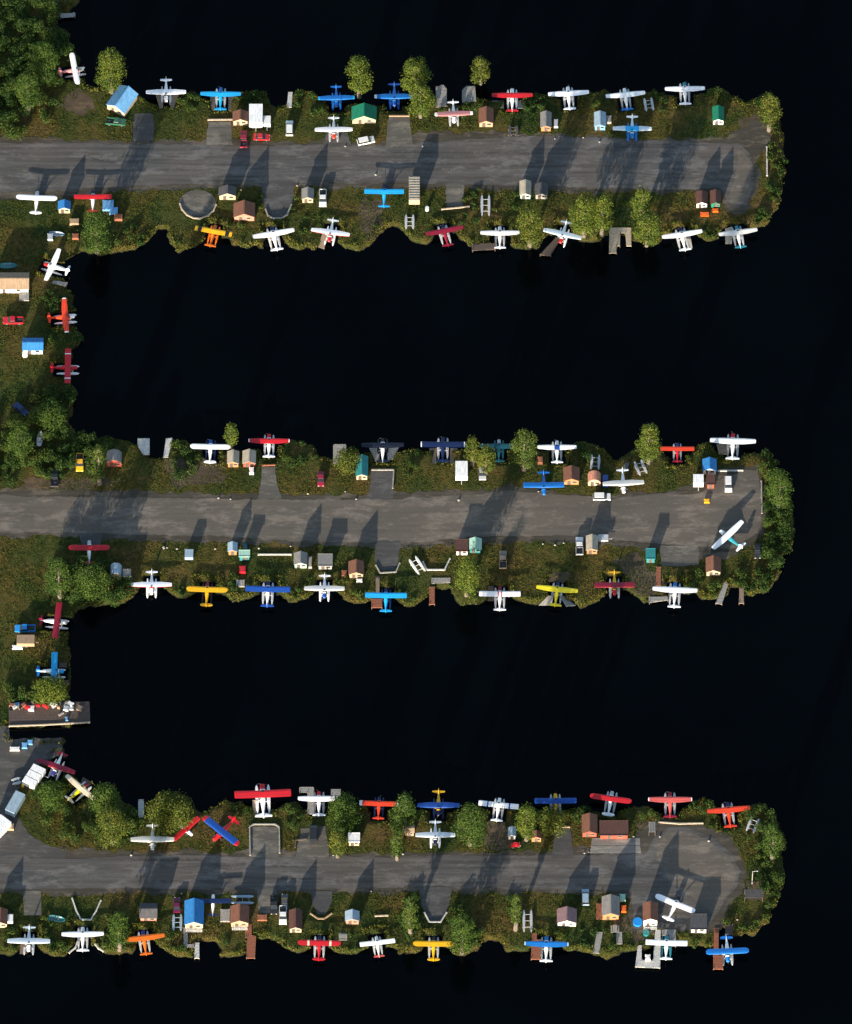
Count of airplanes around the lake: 75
